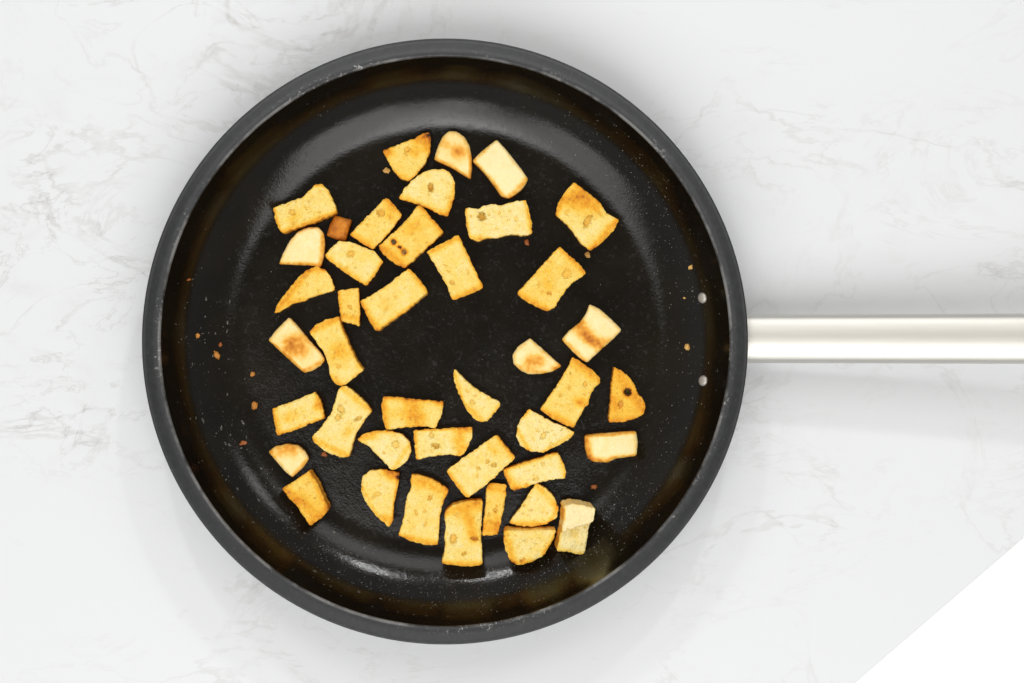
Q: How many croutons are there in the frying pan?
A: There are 42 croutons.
